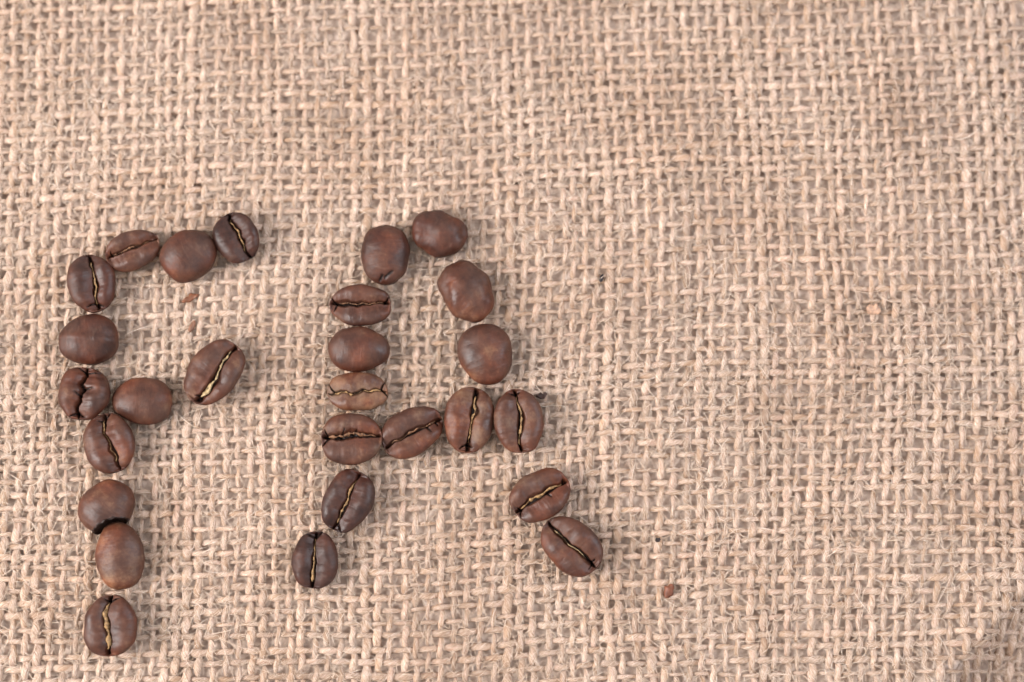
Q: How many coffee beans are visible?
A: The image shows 27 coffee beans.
